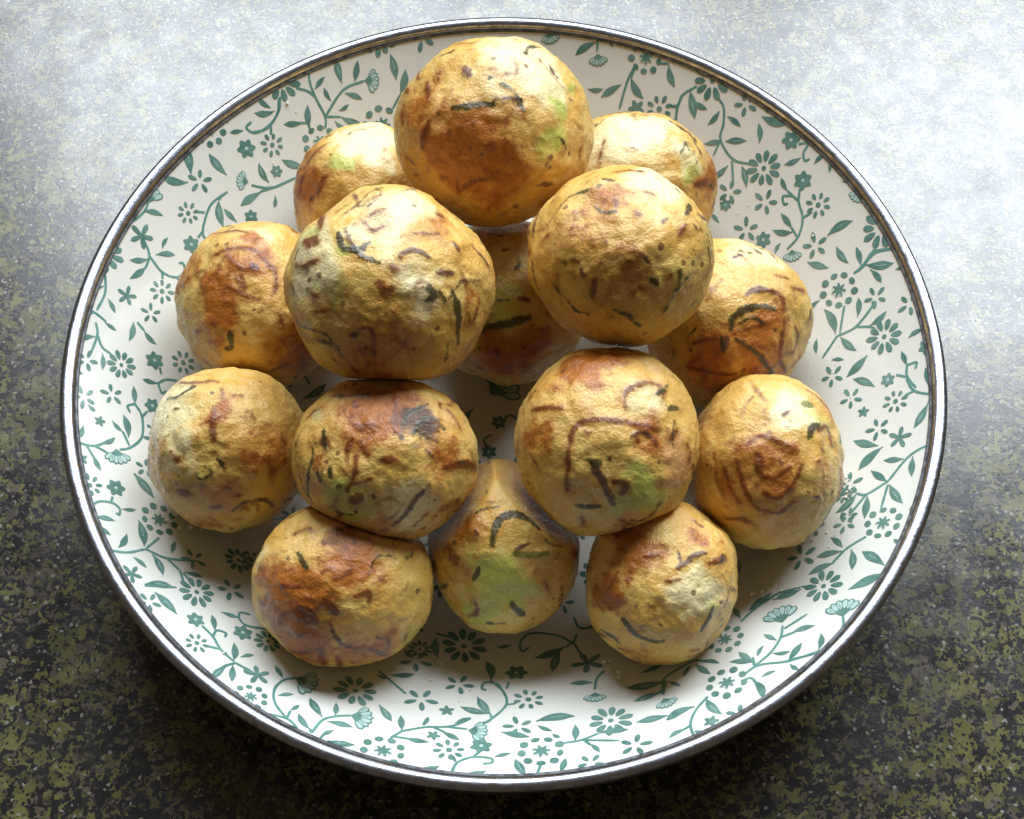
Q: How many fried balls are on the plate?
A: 15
